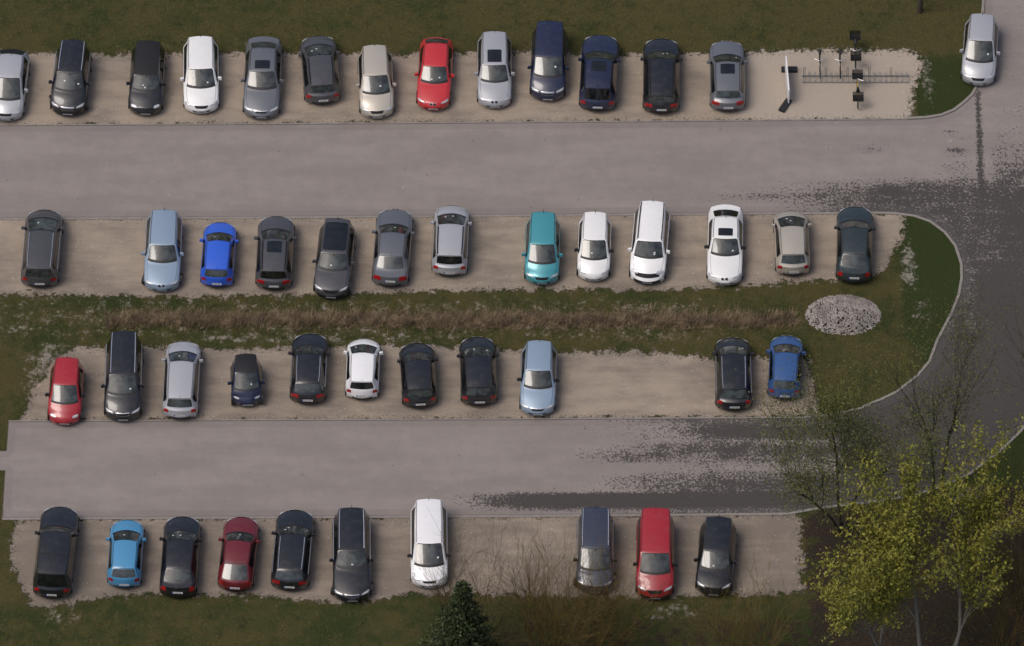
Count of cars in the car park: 48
